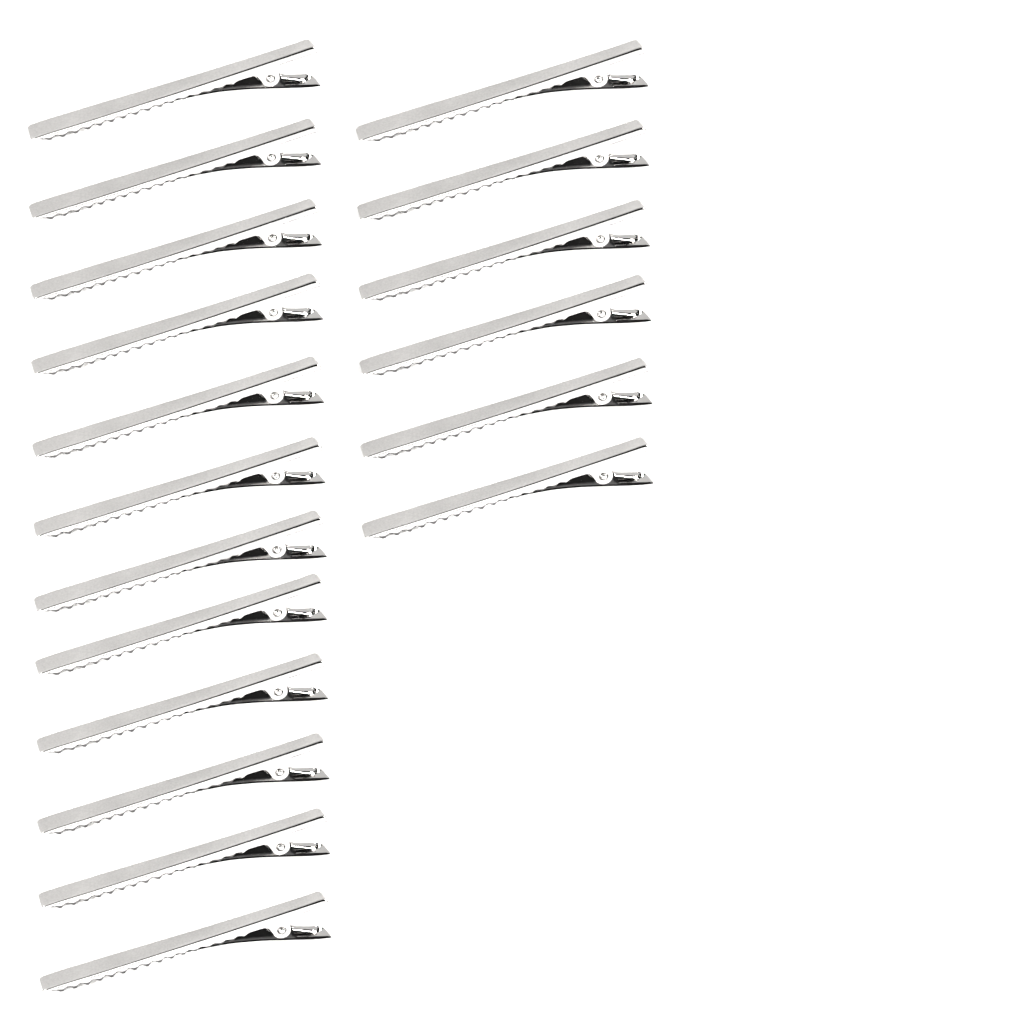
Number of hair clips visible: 18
